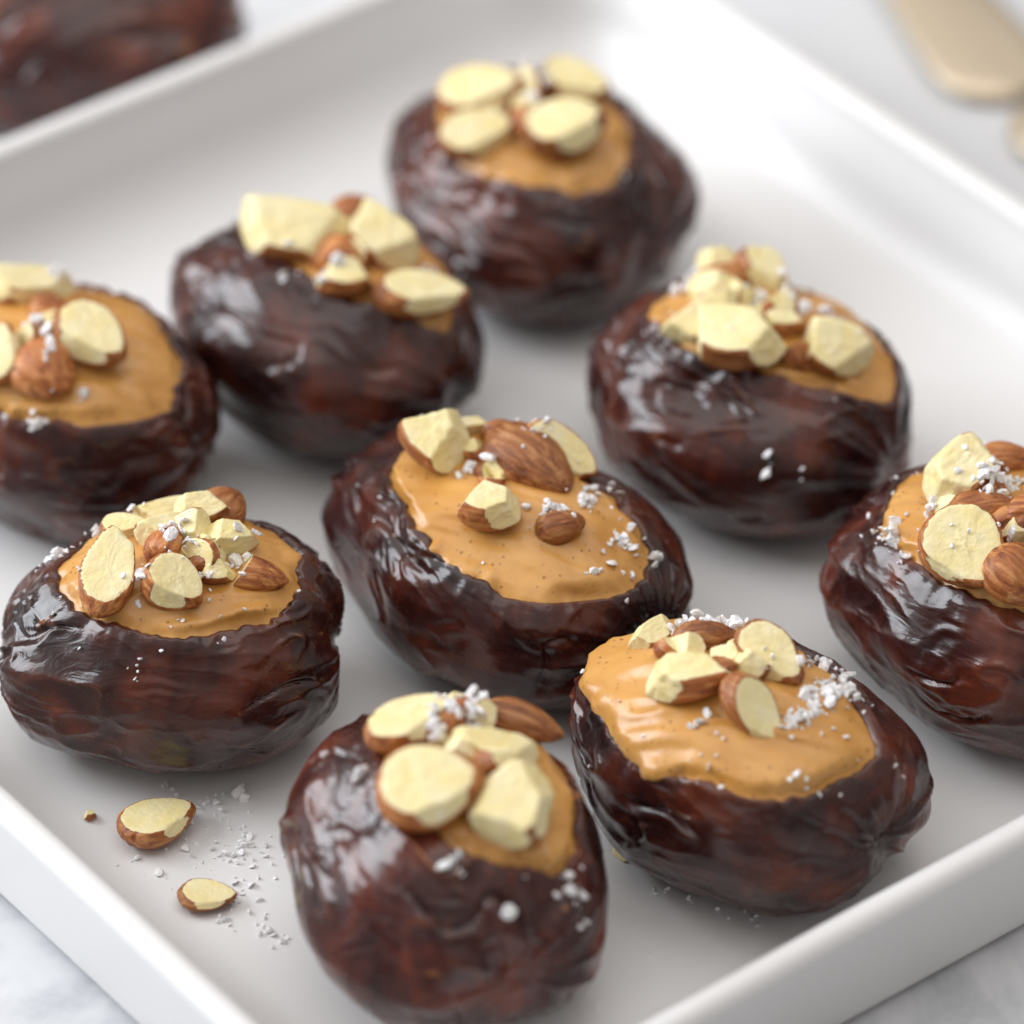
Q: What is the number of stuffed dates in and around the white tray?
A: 10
